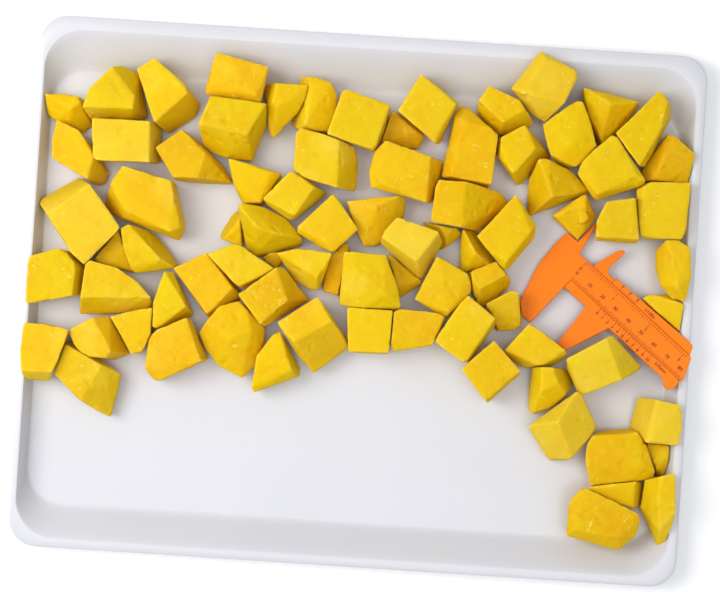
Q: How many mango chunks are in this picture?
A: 81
